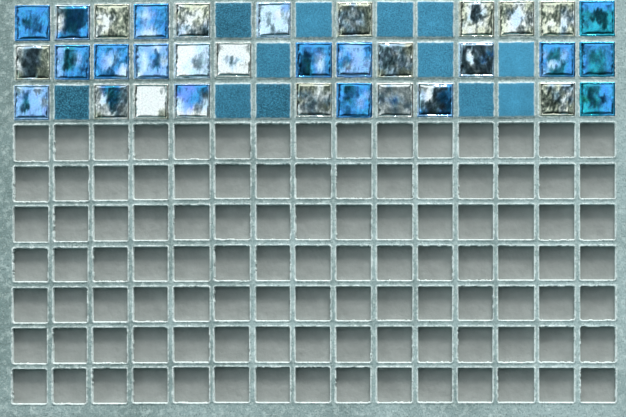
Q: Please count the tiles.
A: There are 45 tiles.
